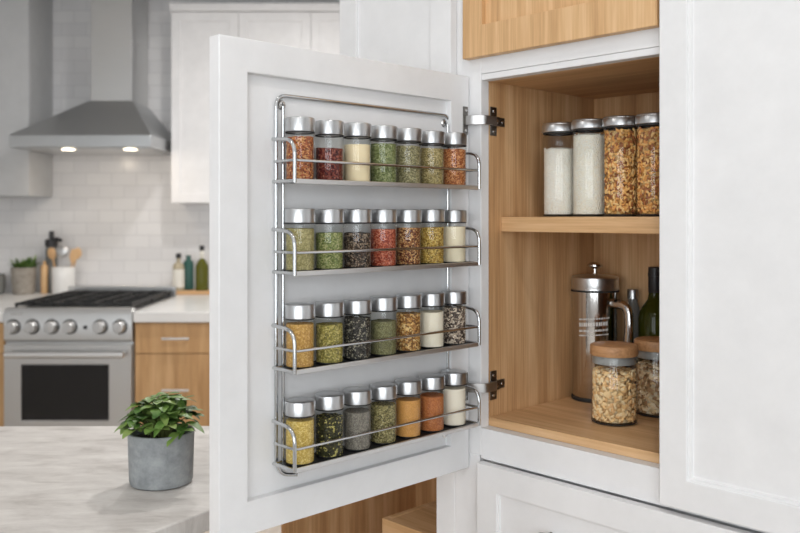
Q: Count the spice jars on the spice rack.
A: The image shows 28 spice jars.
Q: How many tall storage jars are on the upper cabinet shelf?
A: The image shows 4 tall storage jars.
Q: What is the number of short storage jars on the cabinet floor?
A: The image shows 2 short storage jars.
